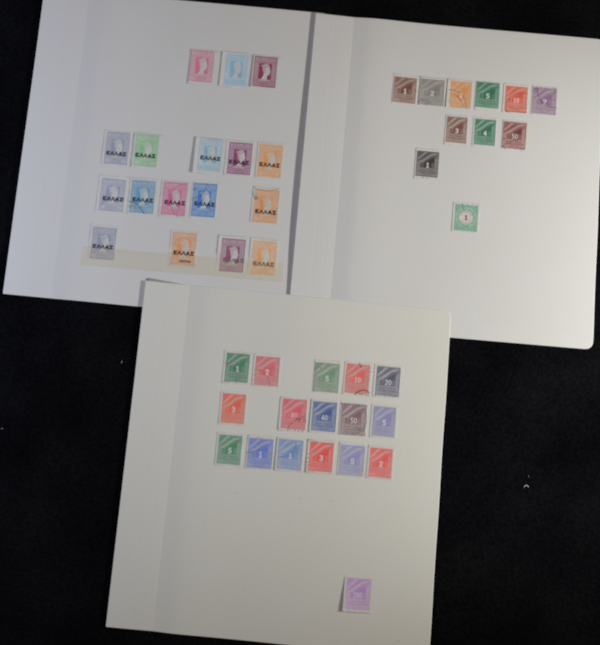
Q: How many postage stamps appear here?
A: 45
